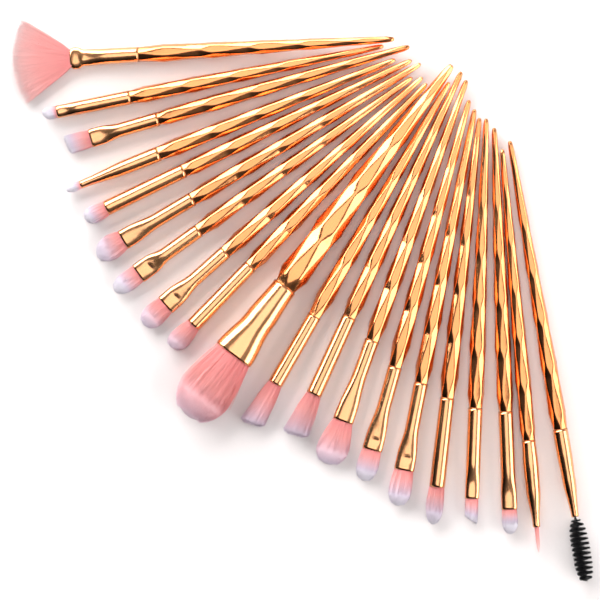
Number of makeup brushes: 20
